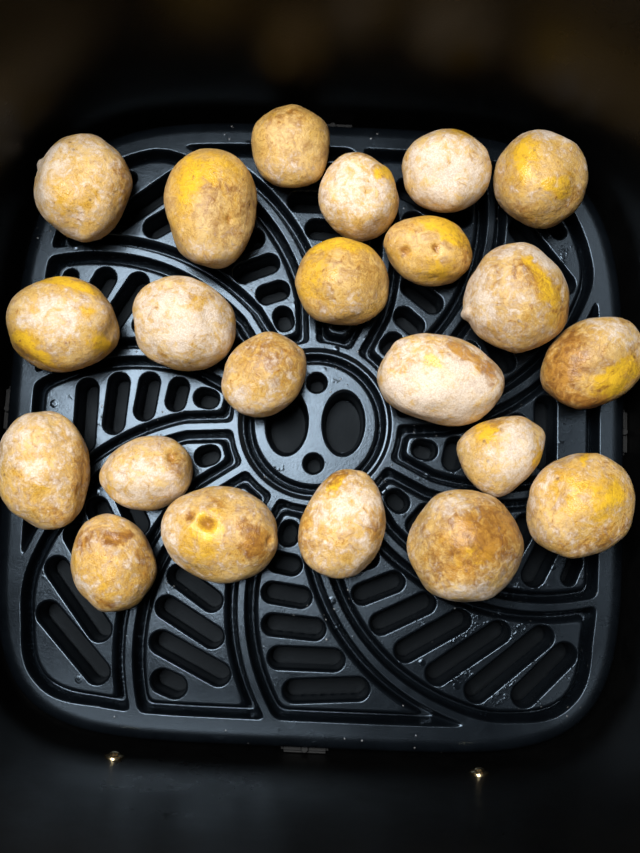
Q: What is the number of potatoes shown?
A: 22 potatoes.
